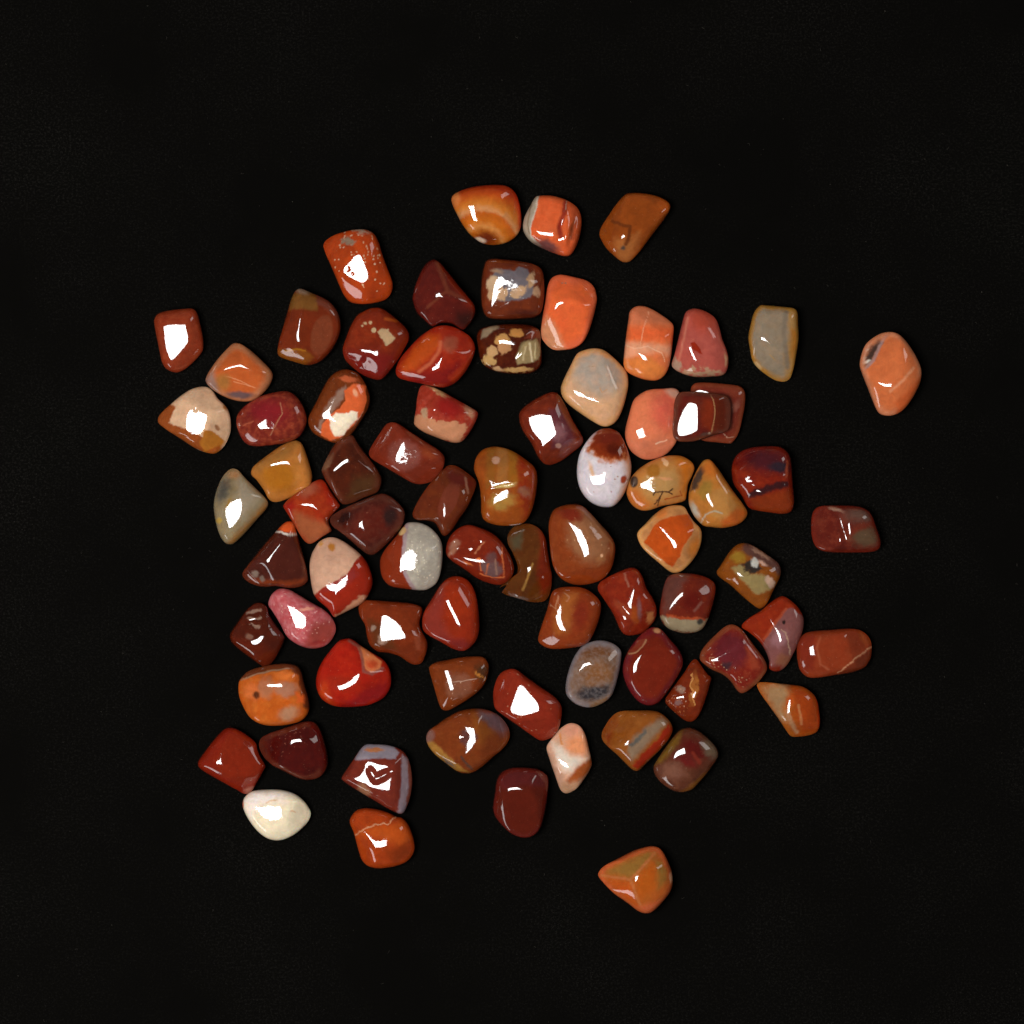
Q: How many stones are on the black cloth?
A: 76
